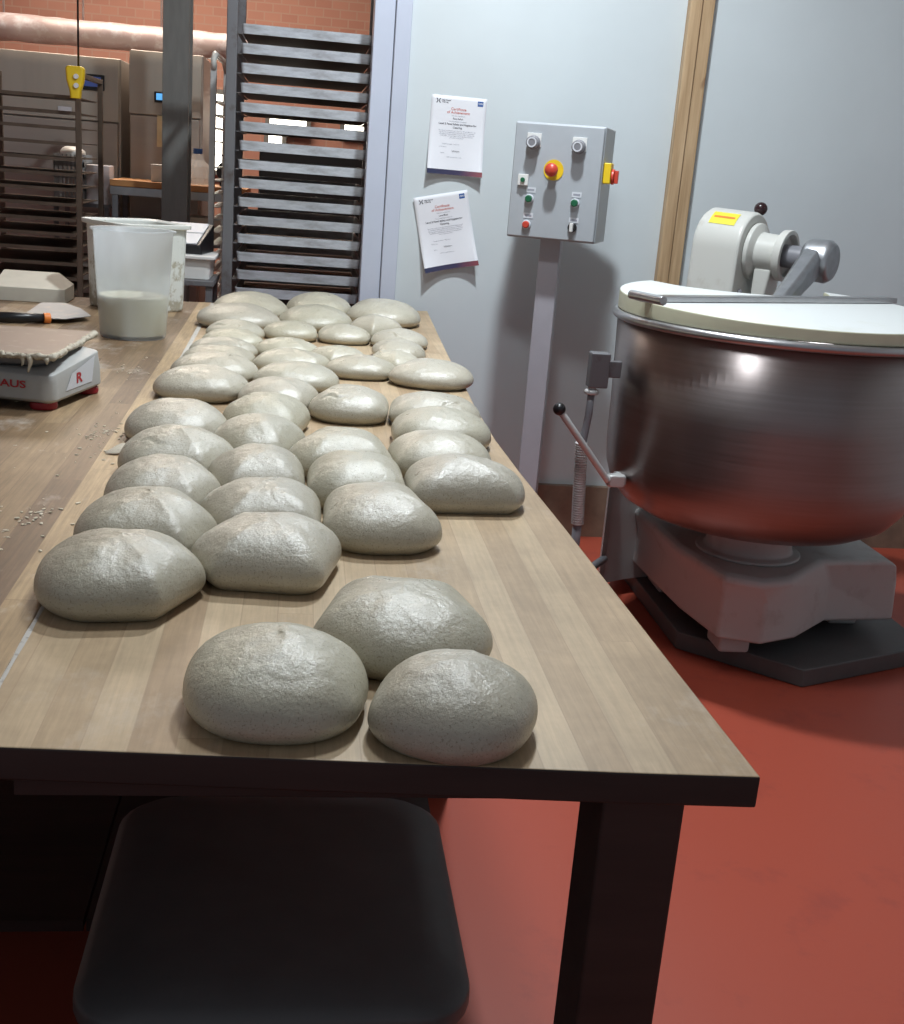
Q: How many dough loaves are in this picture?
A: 45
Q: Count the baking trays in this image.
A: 15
